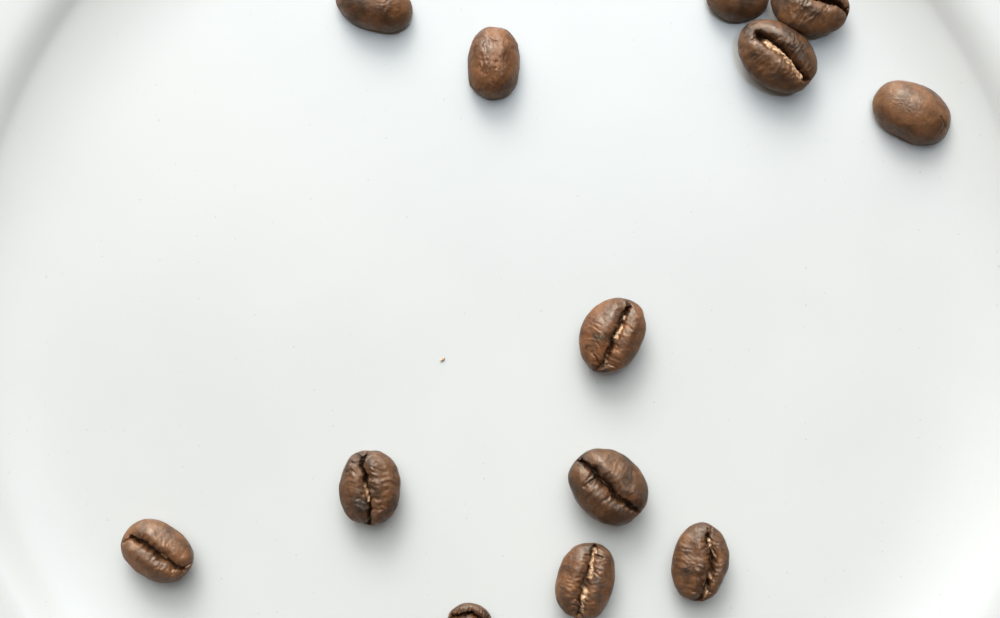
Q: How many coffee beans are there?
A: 13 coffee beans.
